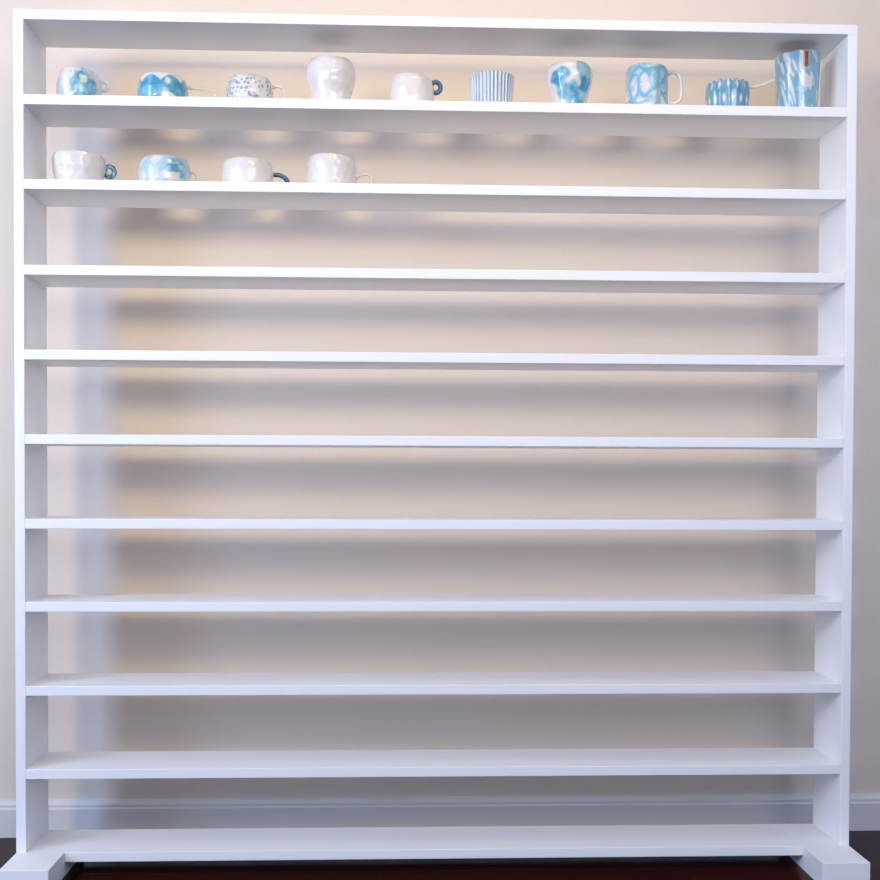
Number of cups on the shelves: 14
